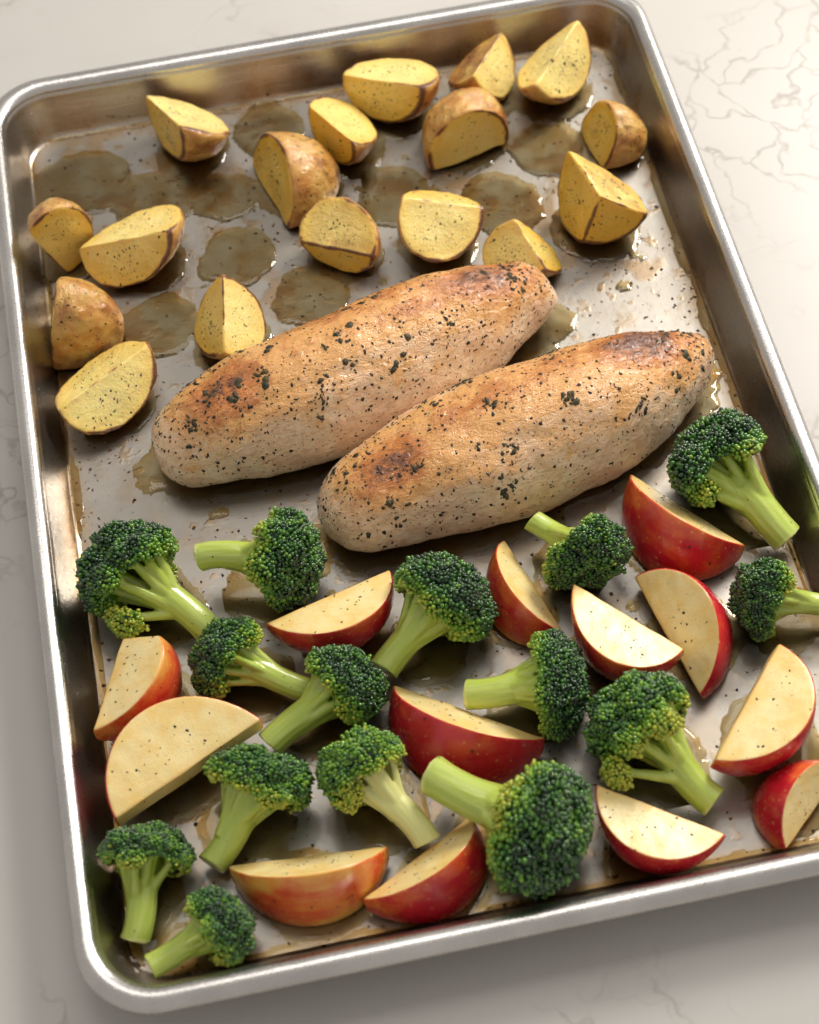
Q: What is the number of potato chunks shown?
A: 17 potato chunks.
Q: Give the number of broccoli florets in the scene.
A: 15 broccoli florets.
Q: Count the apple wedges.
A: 13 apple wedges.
